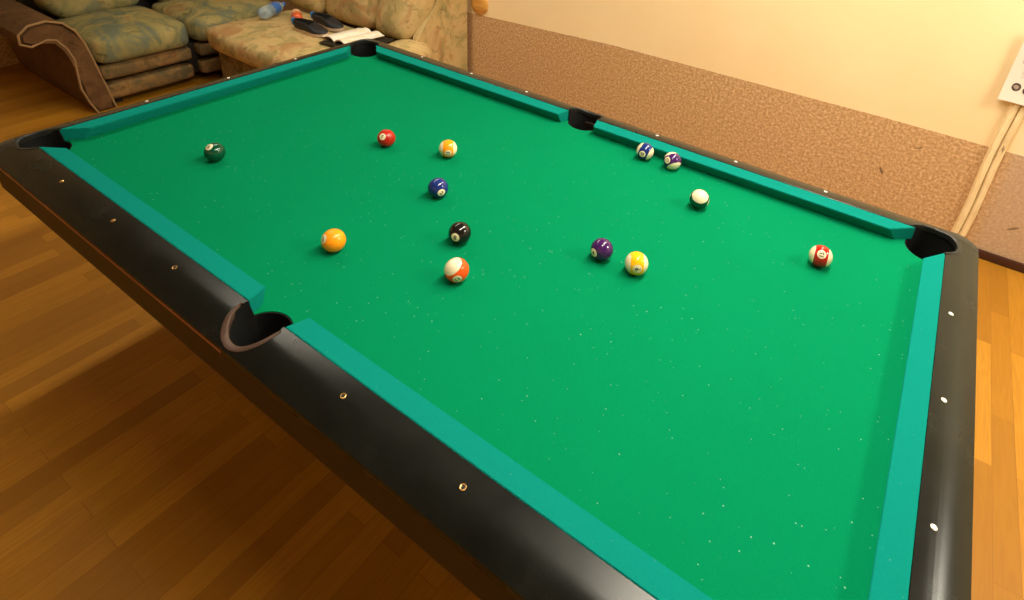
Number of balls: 13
